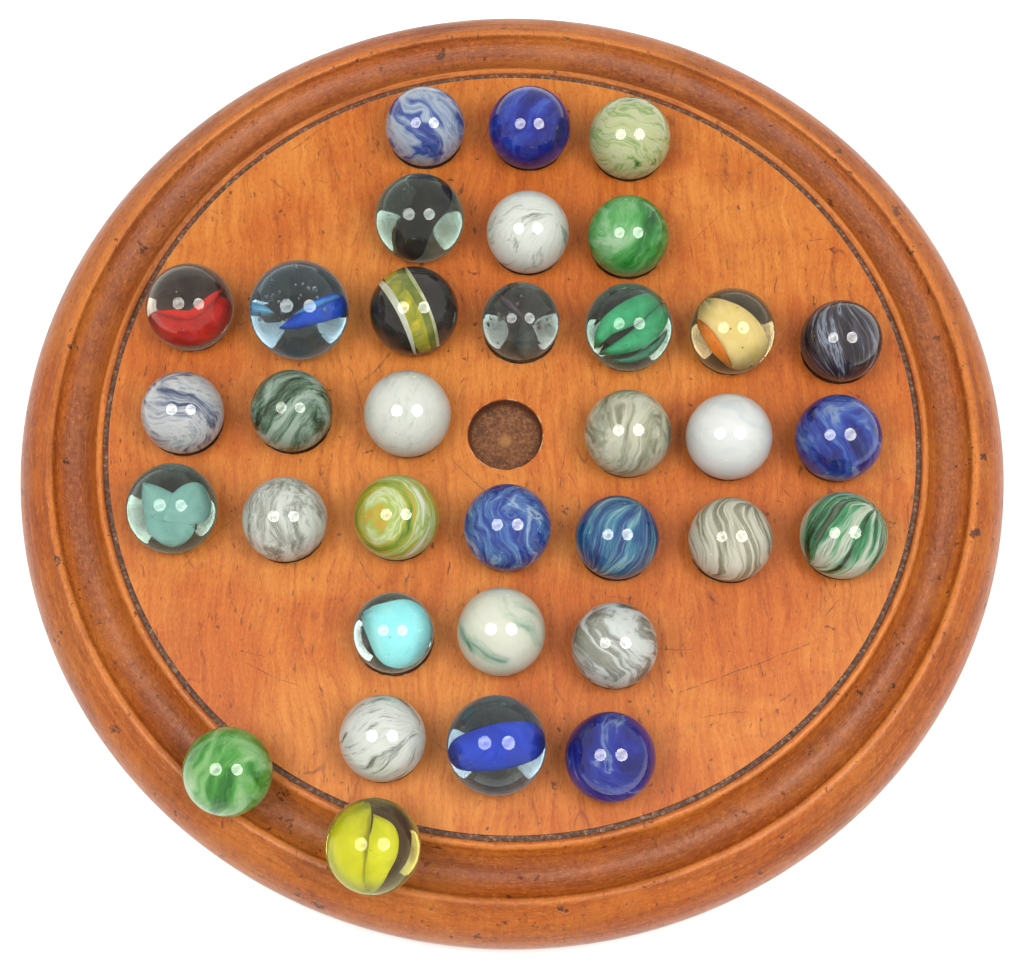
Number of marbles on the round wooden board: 34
